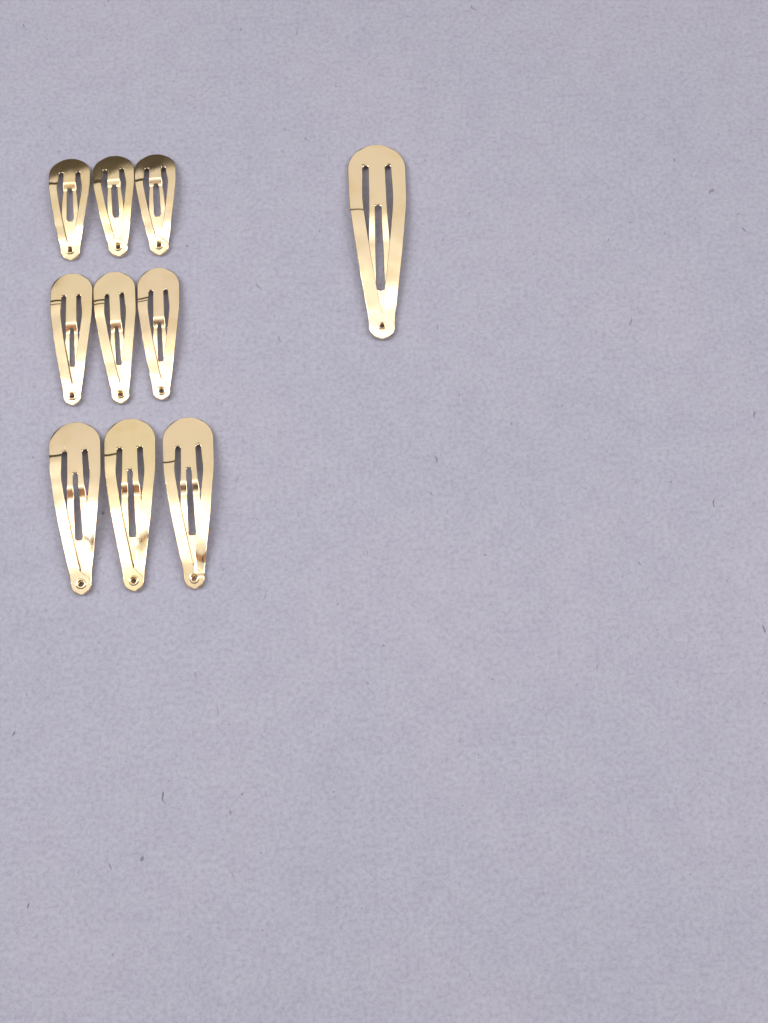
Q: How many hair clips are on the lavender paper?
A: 10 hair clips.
